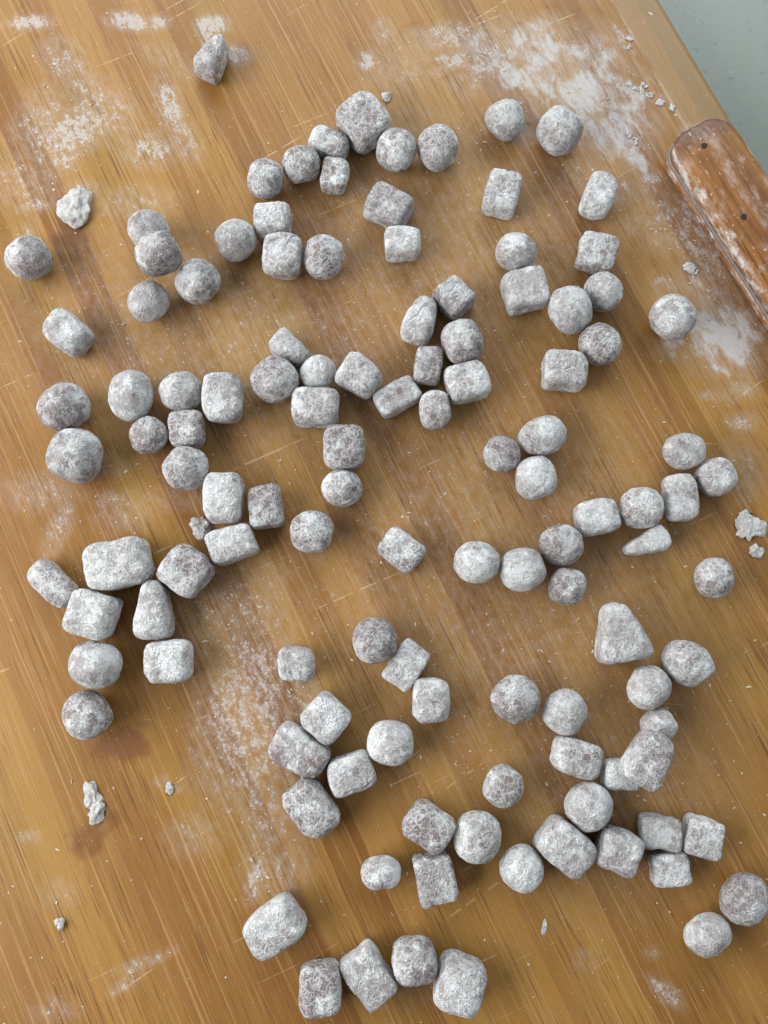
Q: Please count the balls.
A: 58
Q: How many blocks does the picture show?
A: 60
